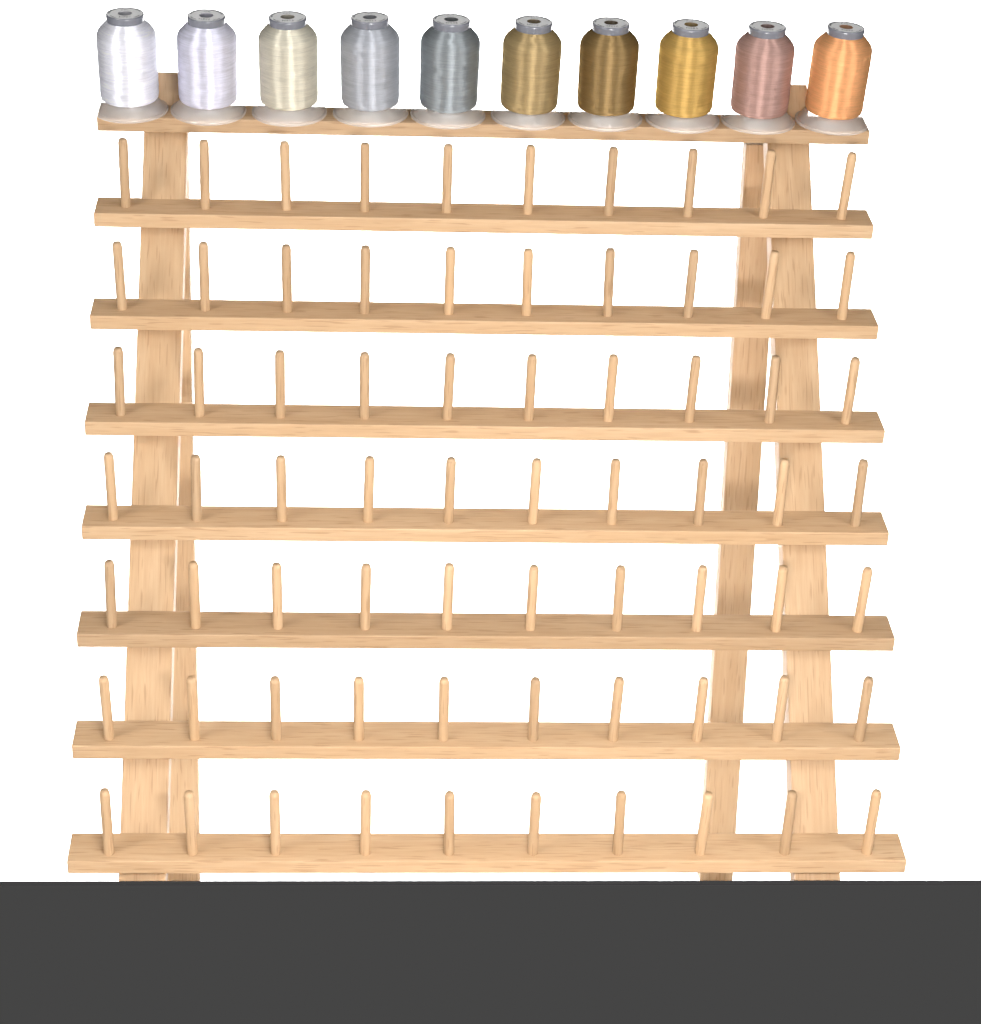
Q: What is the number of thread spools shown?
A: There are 10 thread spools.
